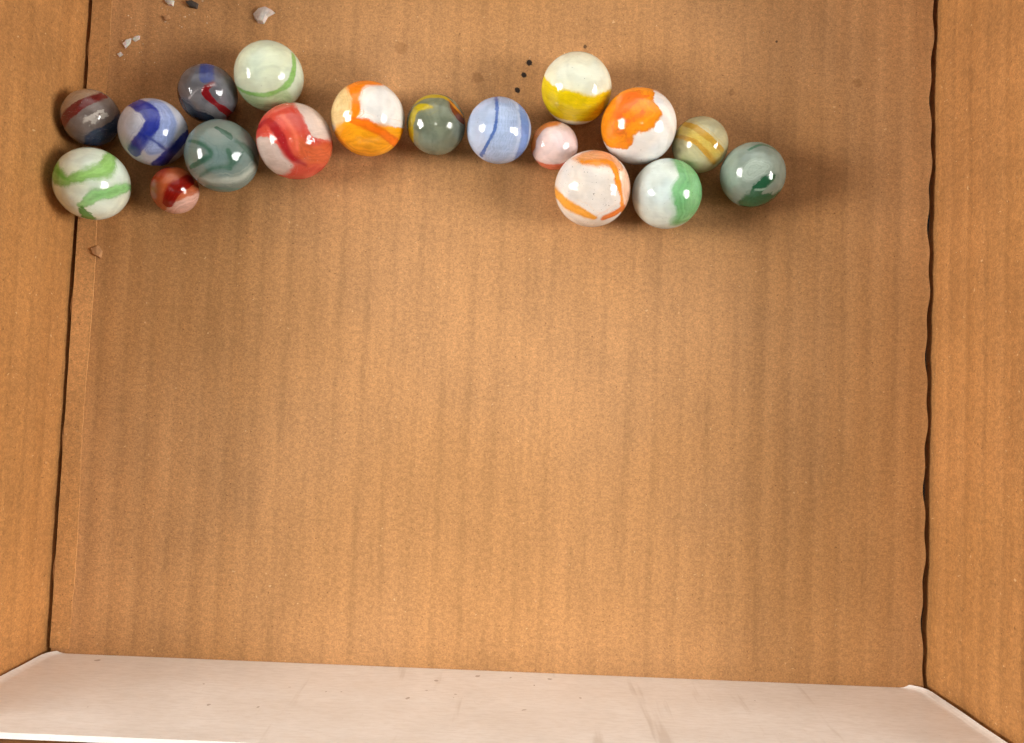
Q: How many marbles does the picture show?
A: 18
